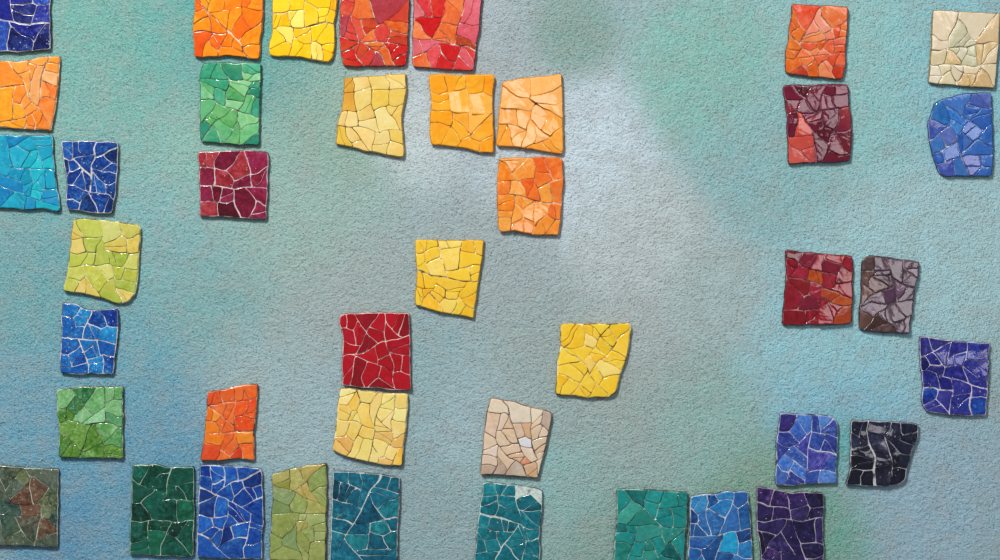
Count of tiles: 41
